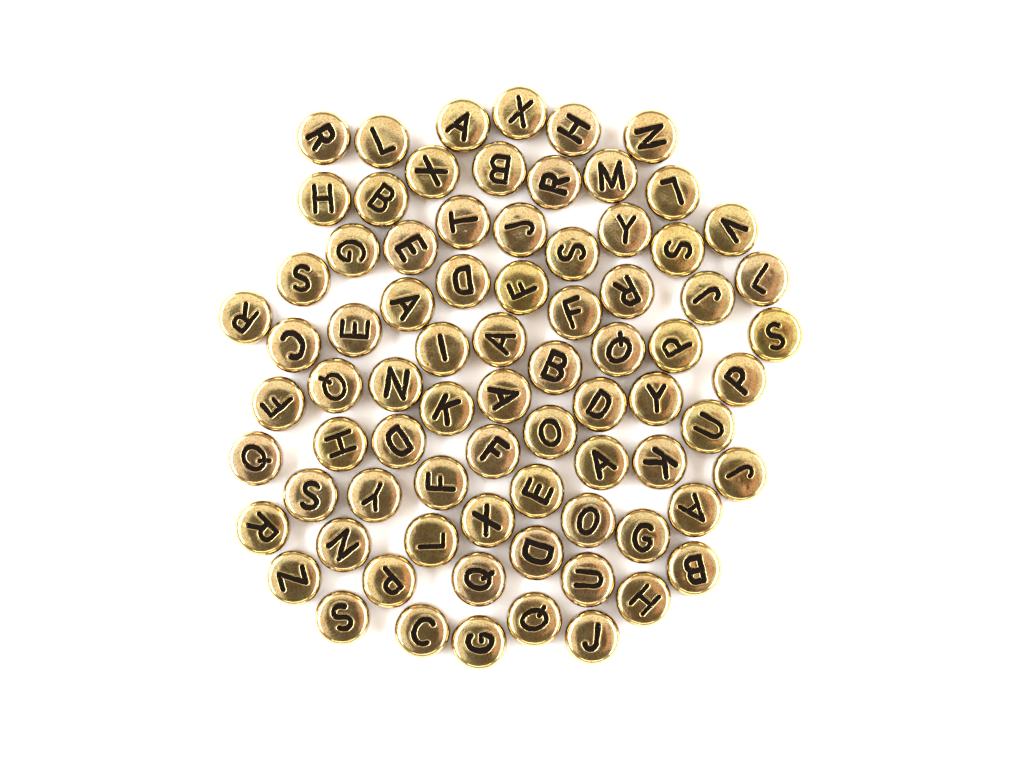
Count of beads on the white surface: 78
